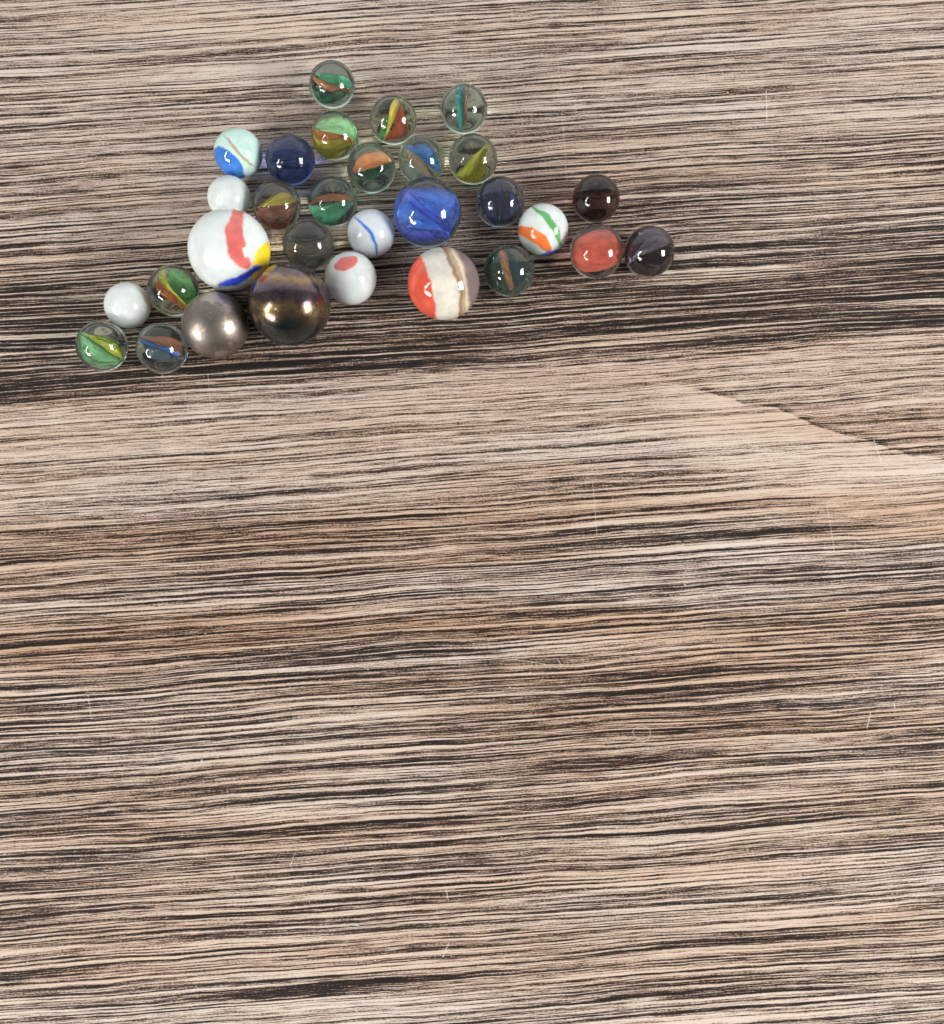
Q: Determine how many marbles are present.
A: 30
